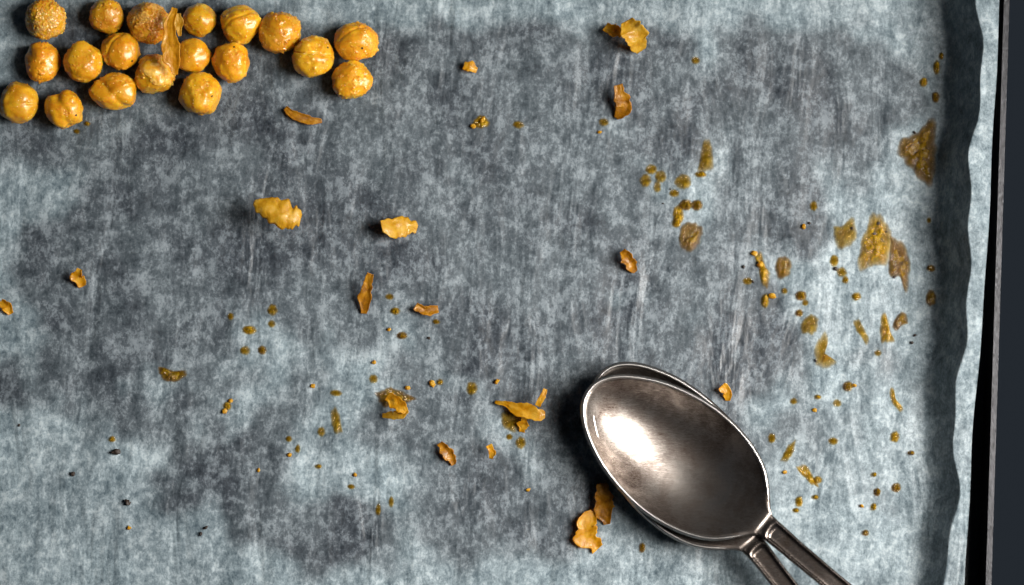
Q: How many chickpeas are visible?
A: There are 19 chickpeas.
